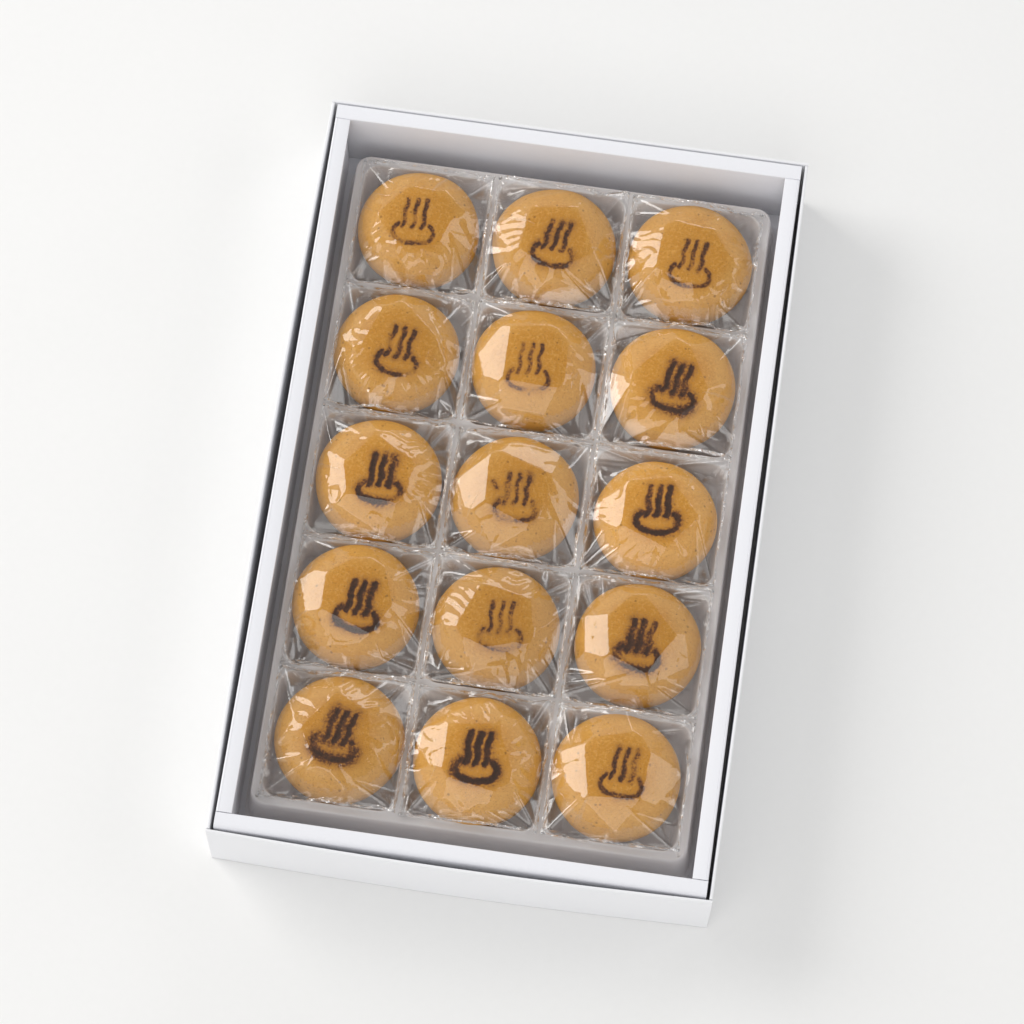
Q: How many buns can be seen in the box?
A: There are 15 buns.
